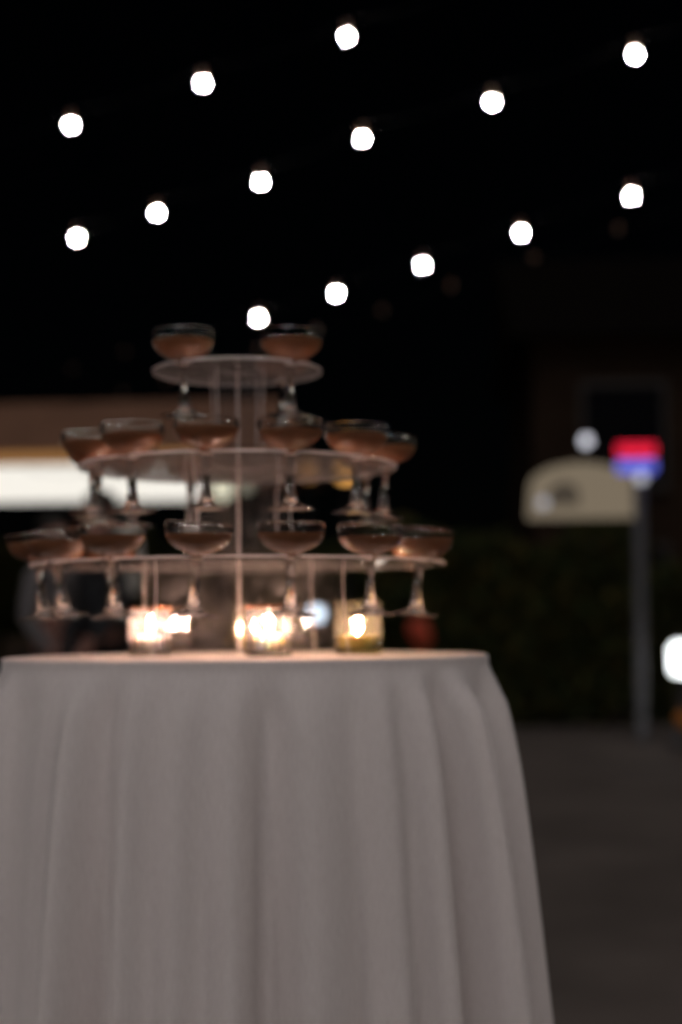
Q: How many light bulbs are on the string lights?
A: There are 14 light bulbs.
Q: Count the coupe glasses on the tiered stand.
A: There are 23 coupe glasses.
